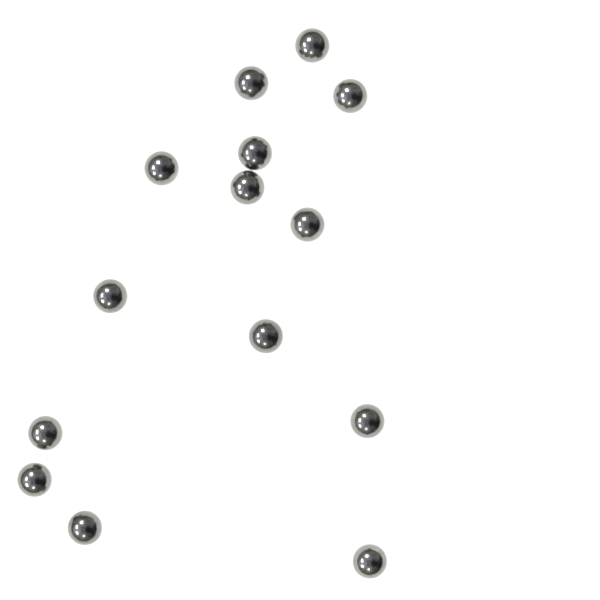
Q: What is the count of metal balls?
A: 14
